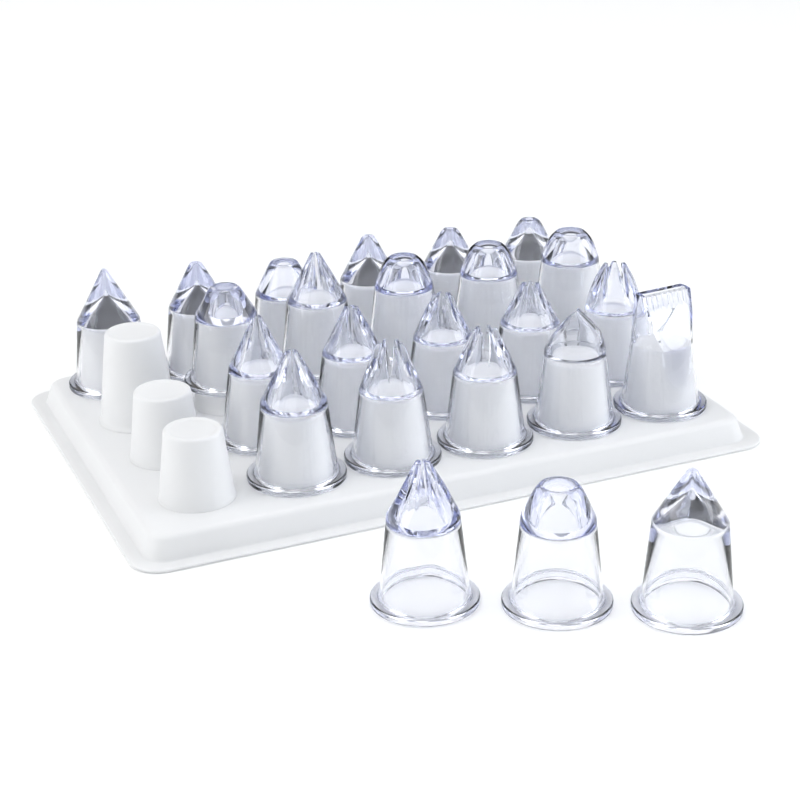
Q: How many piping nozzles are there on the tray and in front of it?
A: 24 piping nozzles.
